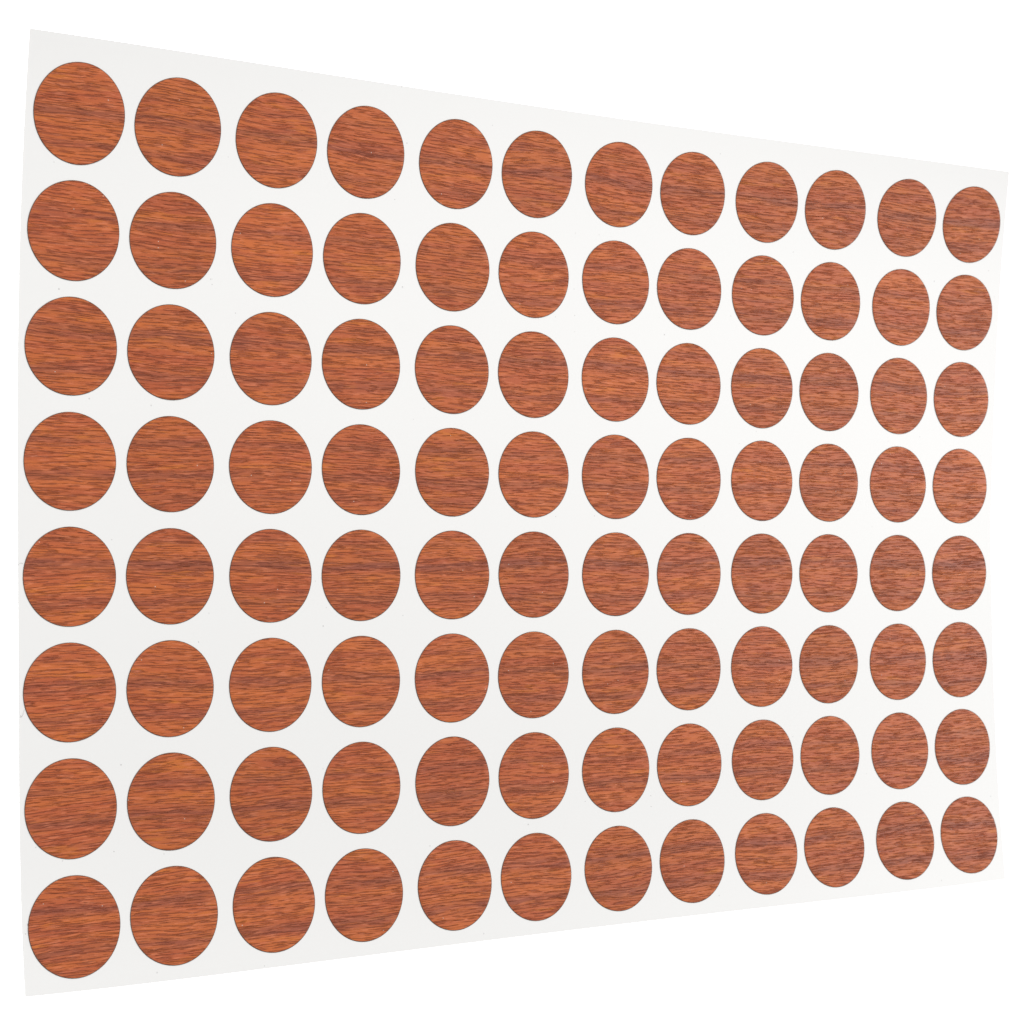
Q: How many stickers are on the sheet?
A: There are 96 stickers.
